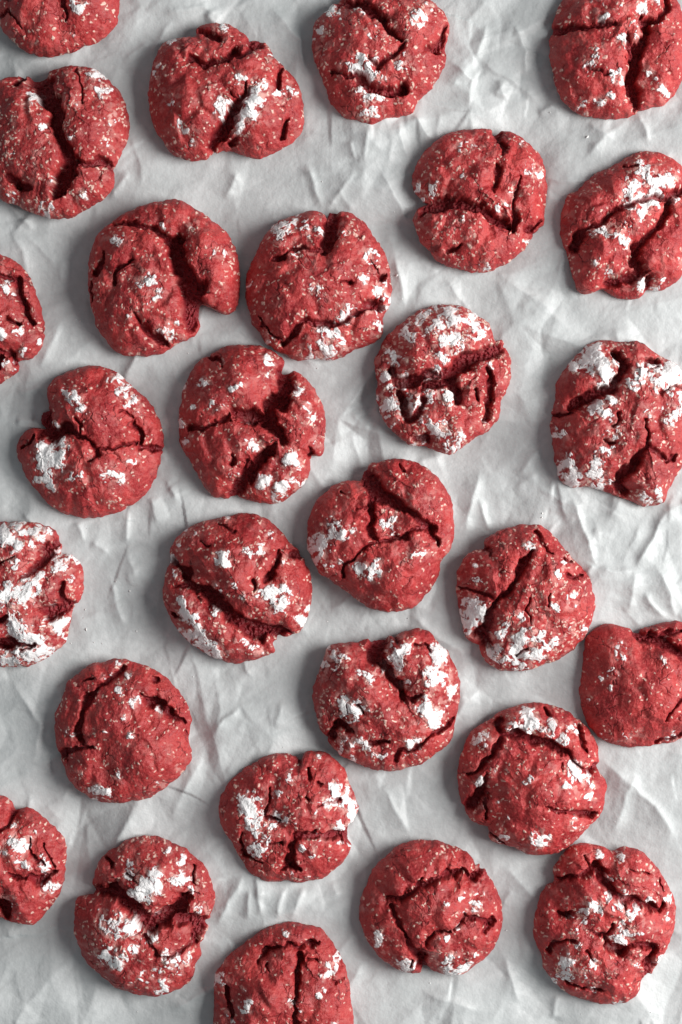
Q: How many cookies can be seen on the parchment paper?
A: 28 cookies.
